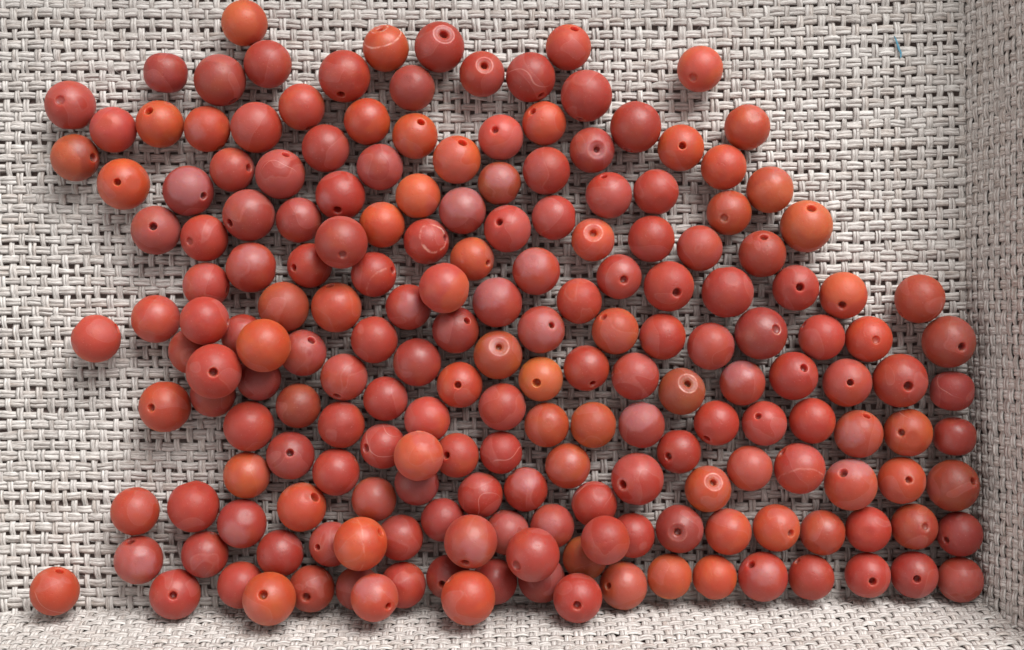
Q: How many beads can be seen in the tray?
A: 193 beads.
